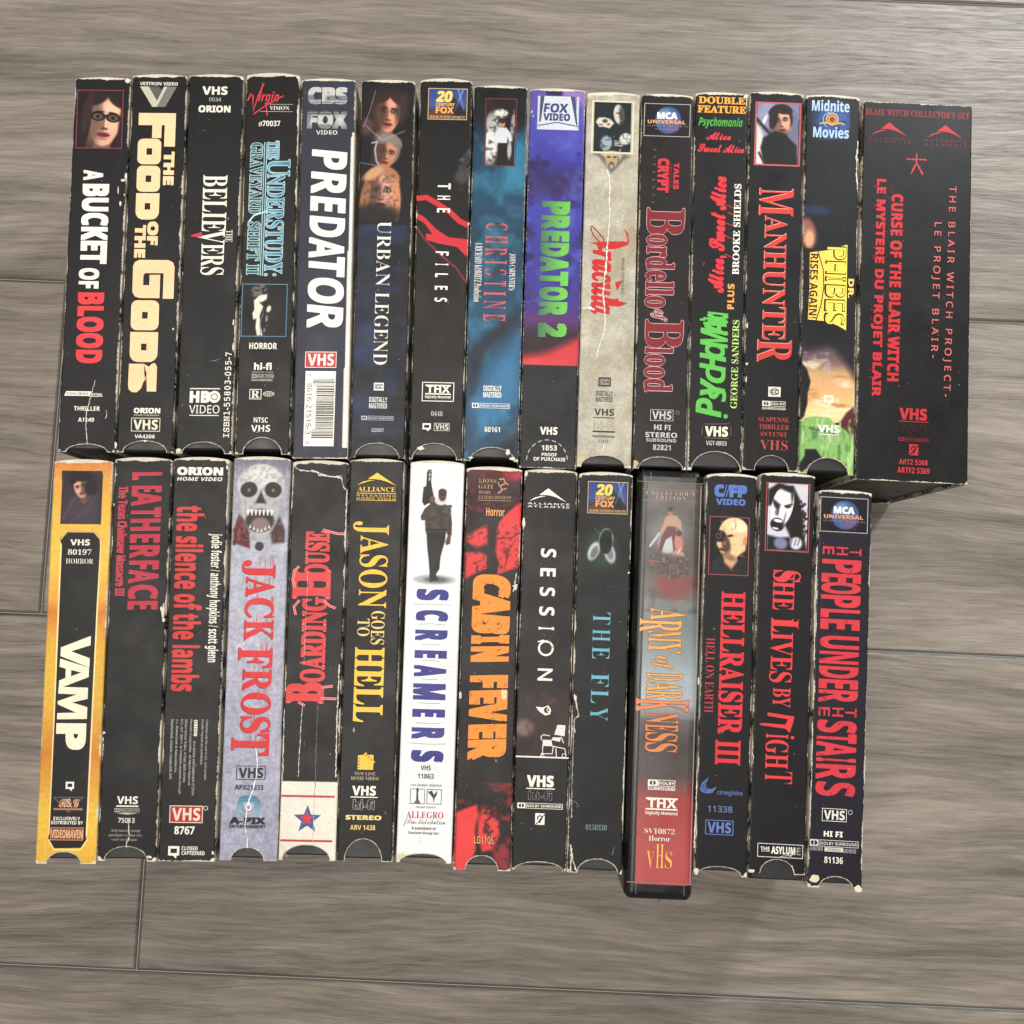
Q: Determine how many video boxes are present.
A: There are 29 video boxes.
